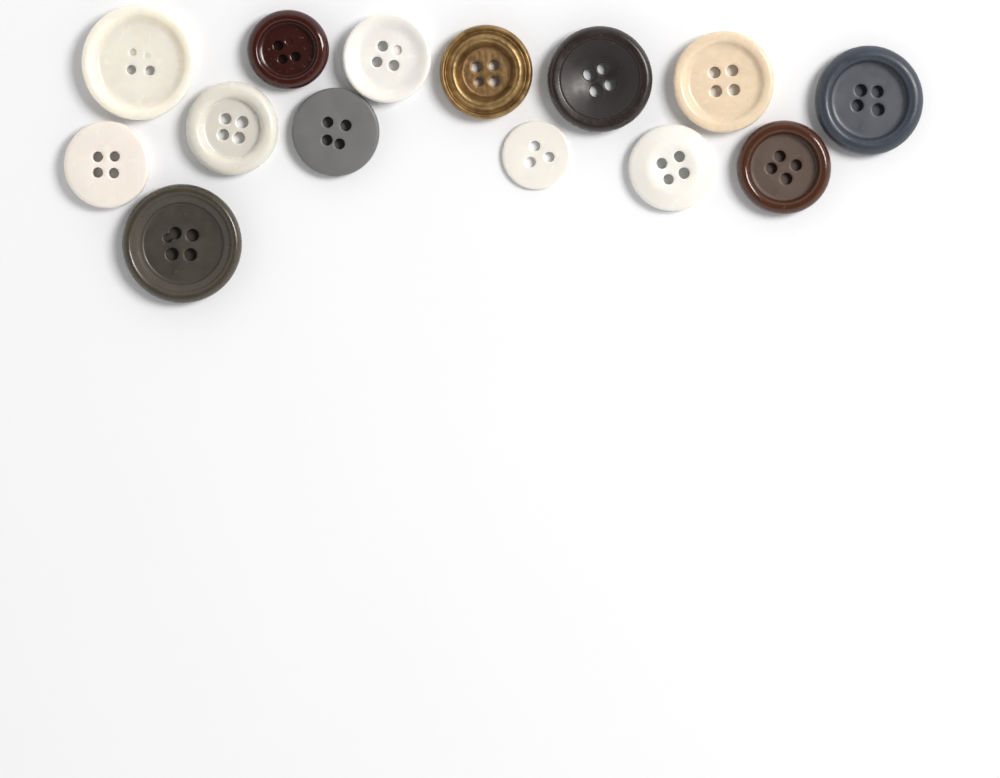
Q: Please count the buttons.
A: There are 14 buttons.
